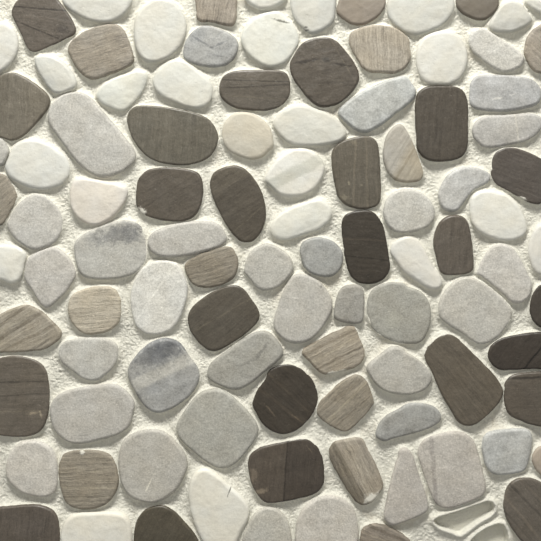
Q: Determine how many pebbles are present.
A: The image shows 100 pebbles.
